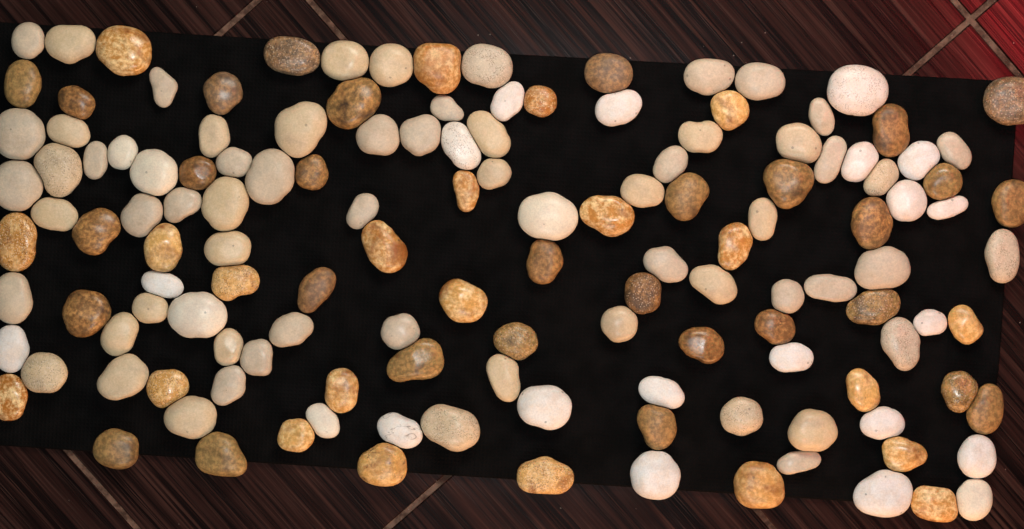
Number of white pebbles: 25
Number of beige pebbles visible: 61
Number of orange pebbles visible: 23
